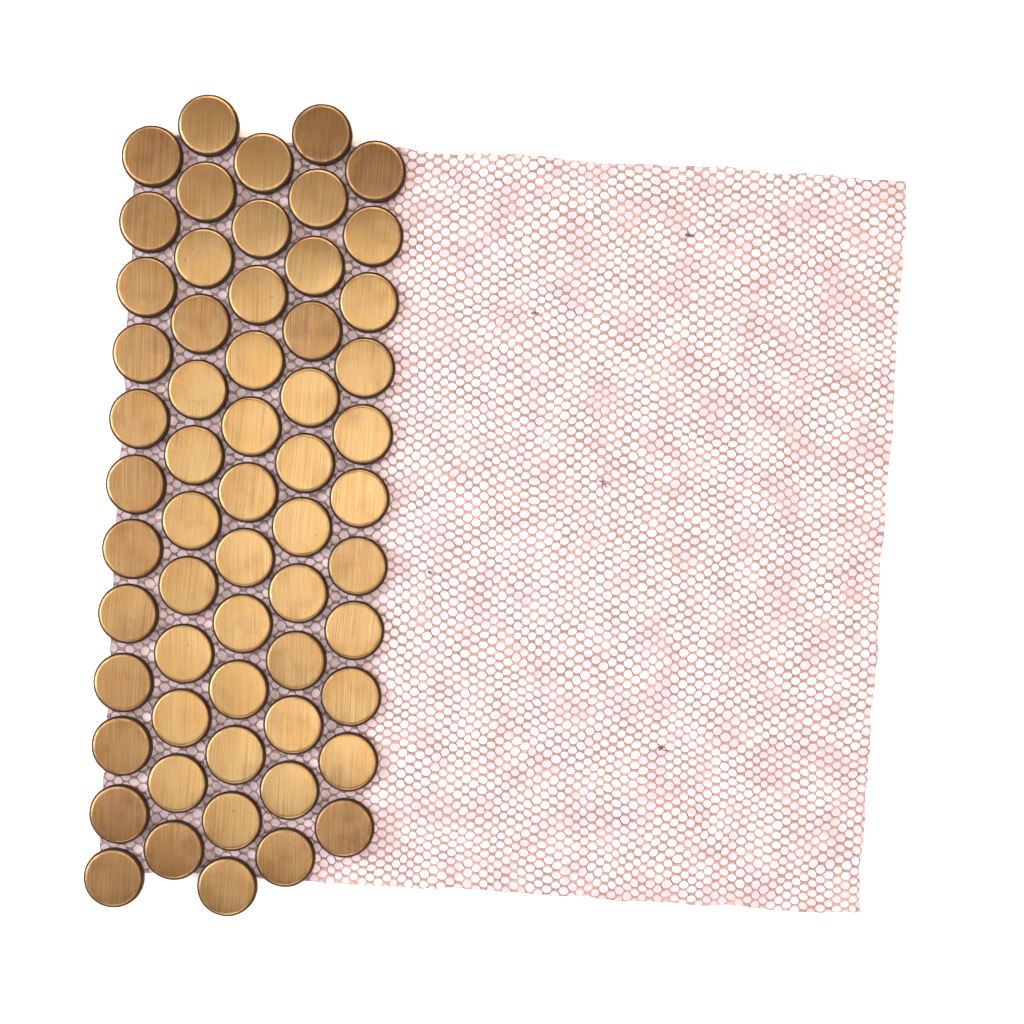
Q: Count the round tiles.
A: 59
